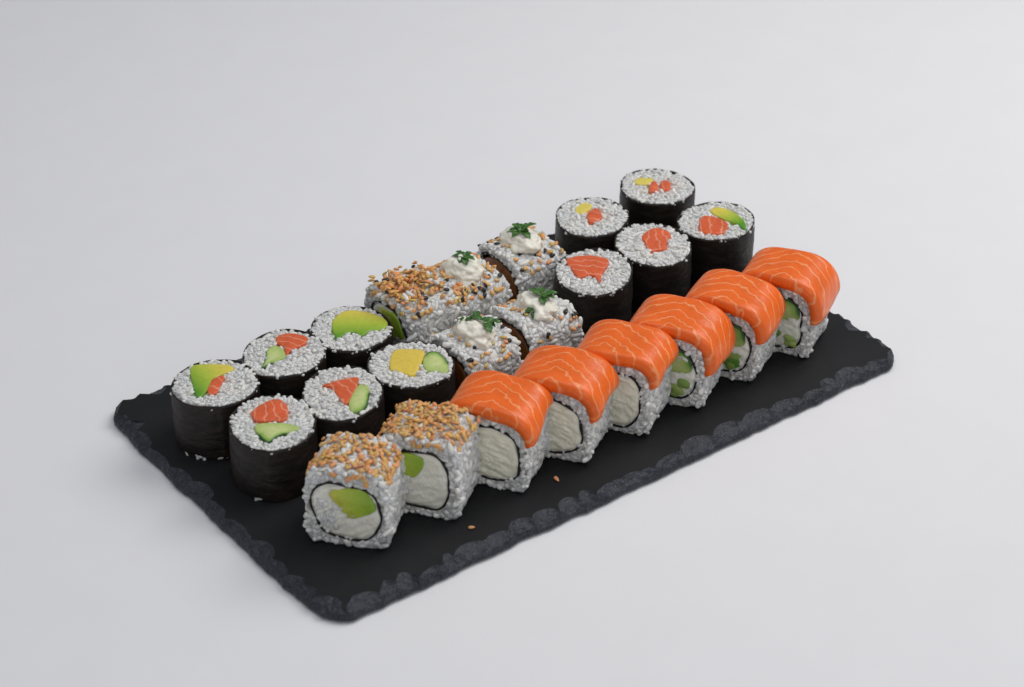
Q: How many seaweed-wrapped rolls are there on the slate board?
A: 11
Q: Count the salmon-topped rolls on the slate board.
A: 6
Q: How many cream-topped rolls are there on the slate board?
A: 4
